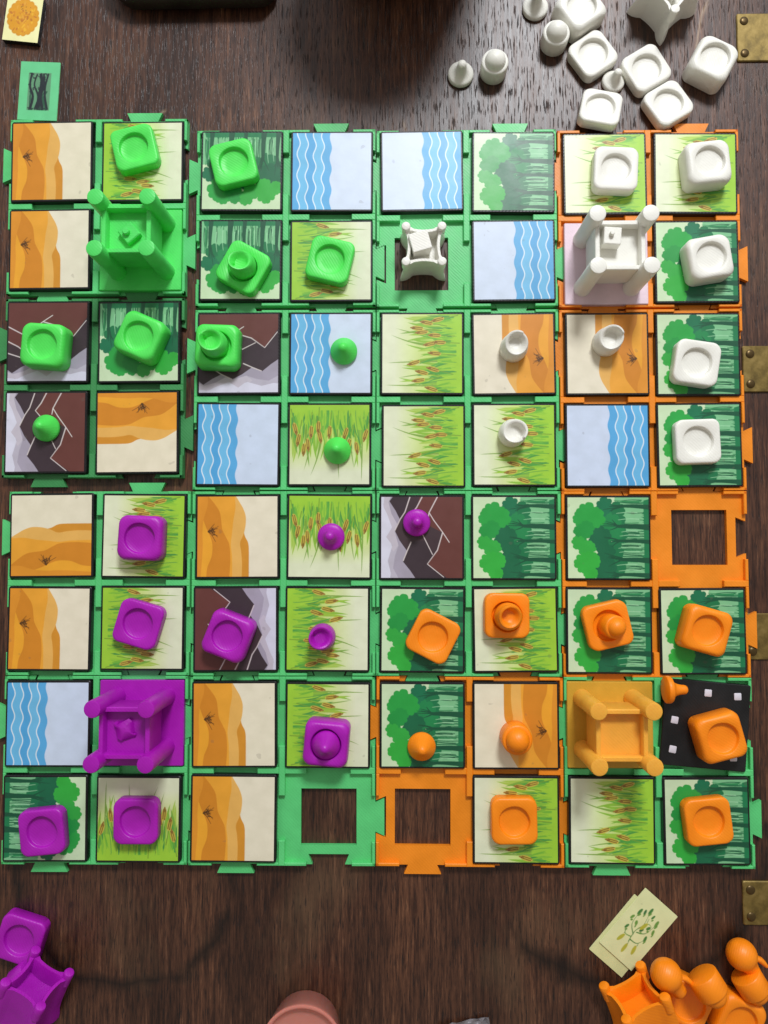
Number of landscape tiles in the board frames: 55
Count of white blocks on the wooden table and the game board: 11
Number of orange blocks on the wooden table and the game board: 9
